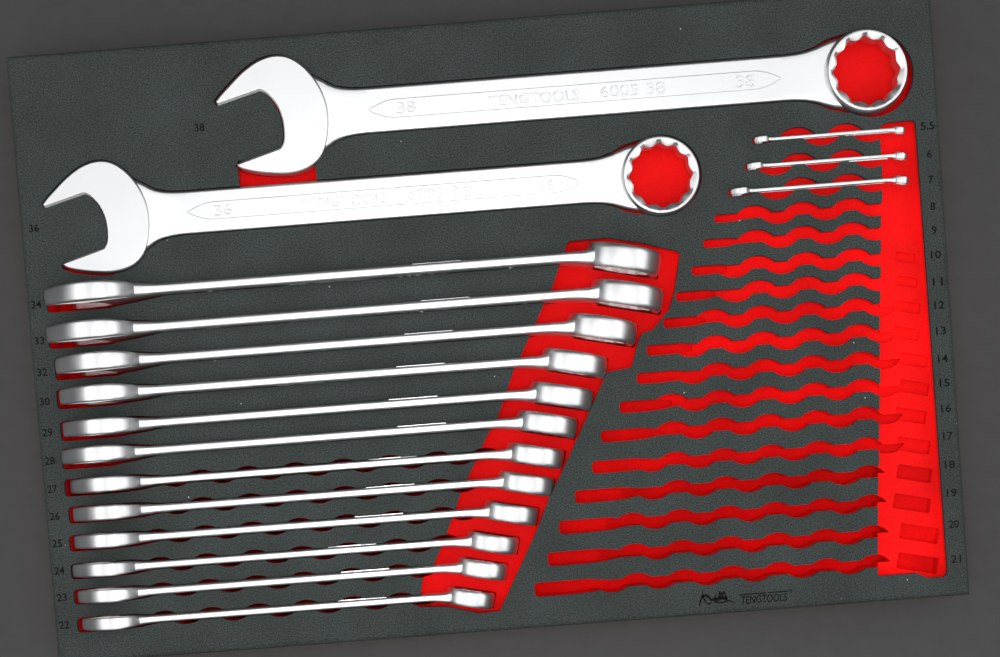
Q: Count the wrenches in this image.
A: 17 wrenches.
